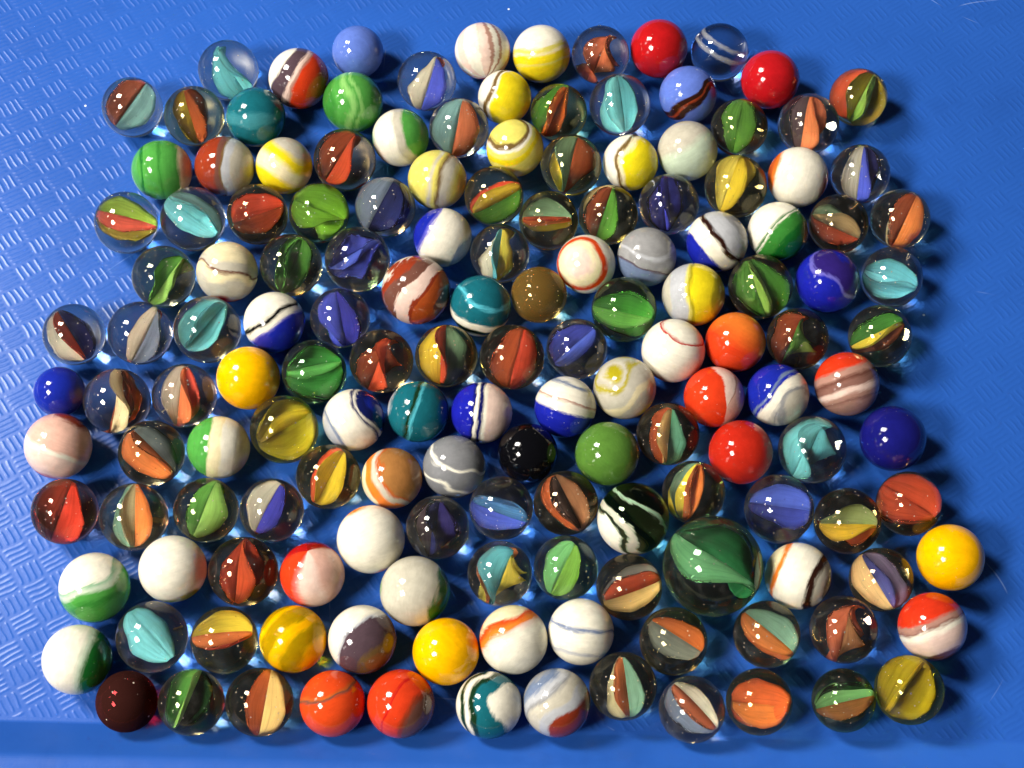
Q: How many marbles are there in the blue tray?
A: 152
